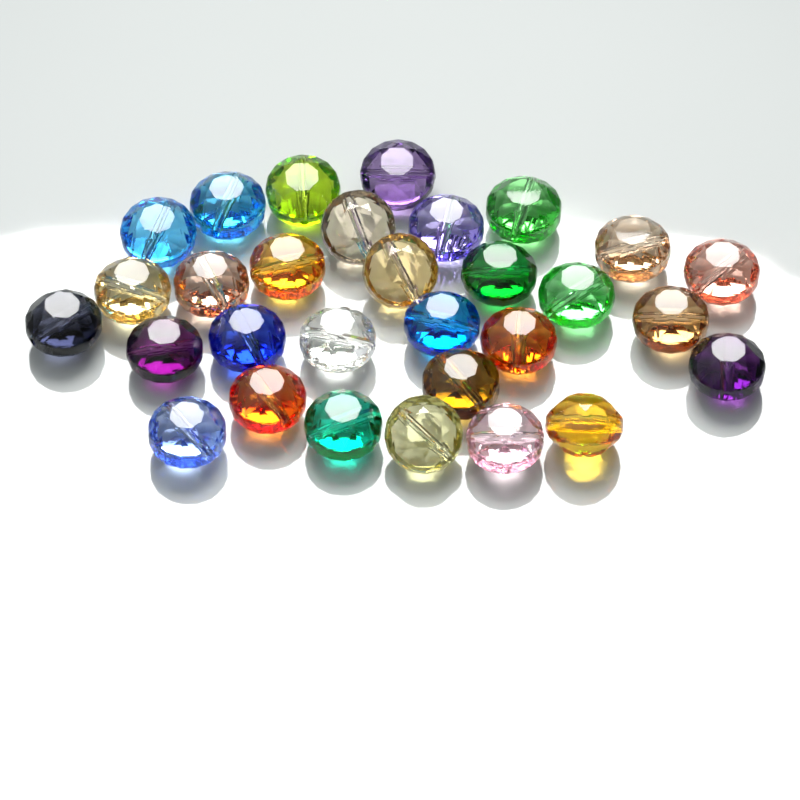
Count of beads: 30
